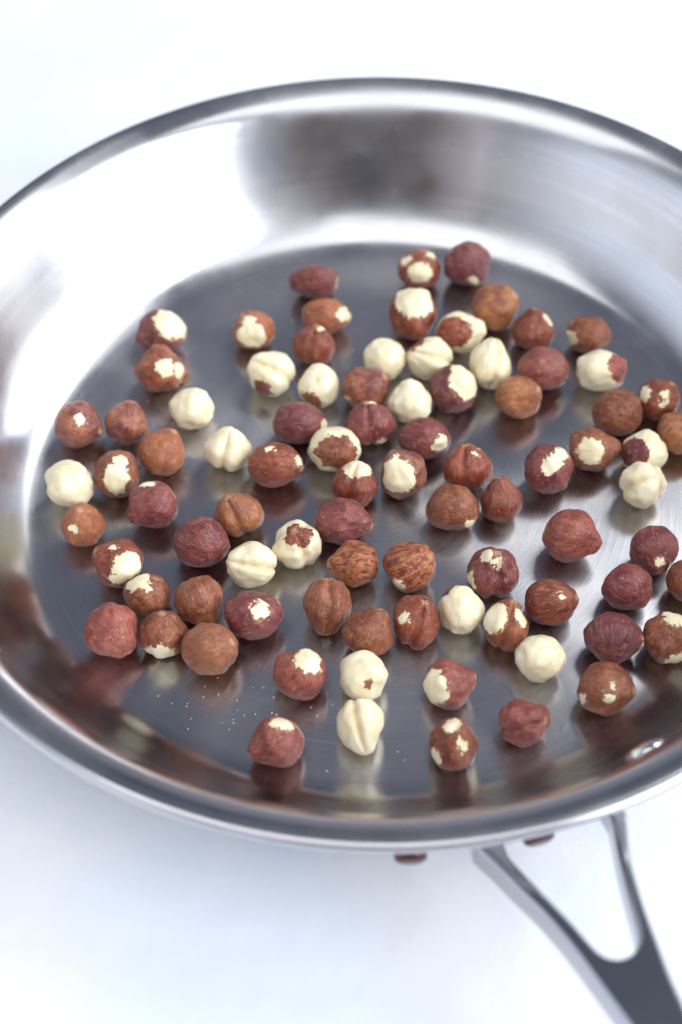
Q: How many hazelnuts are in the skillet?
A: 86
